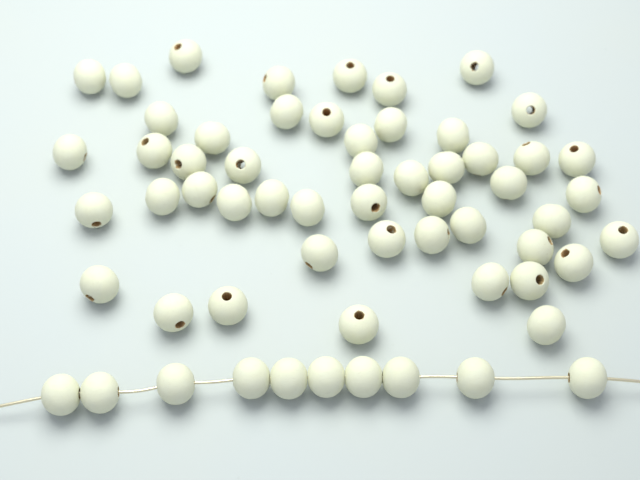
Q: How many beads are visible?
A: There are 60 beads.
